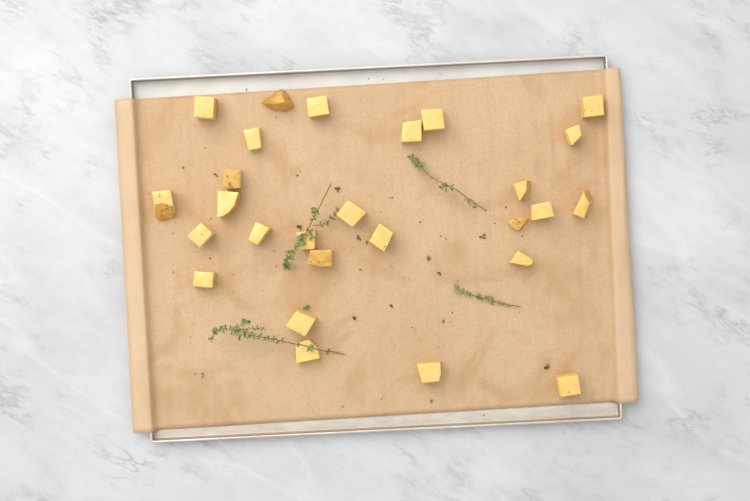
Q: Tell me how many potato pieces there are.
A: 27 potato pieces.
